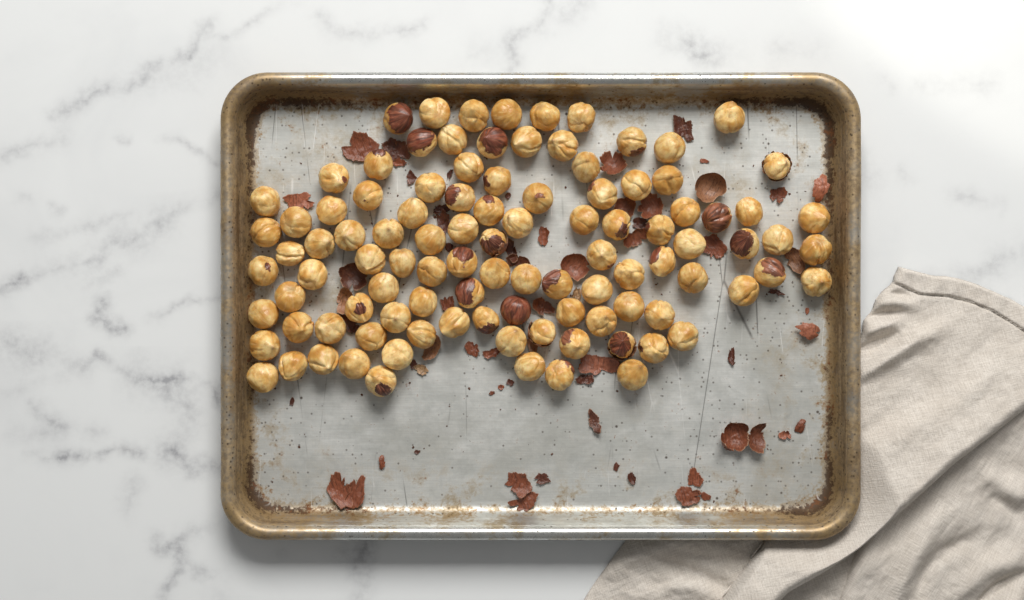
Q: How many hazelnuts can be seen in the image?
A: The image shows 103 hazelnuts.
